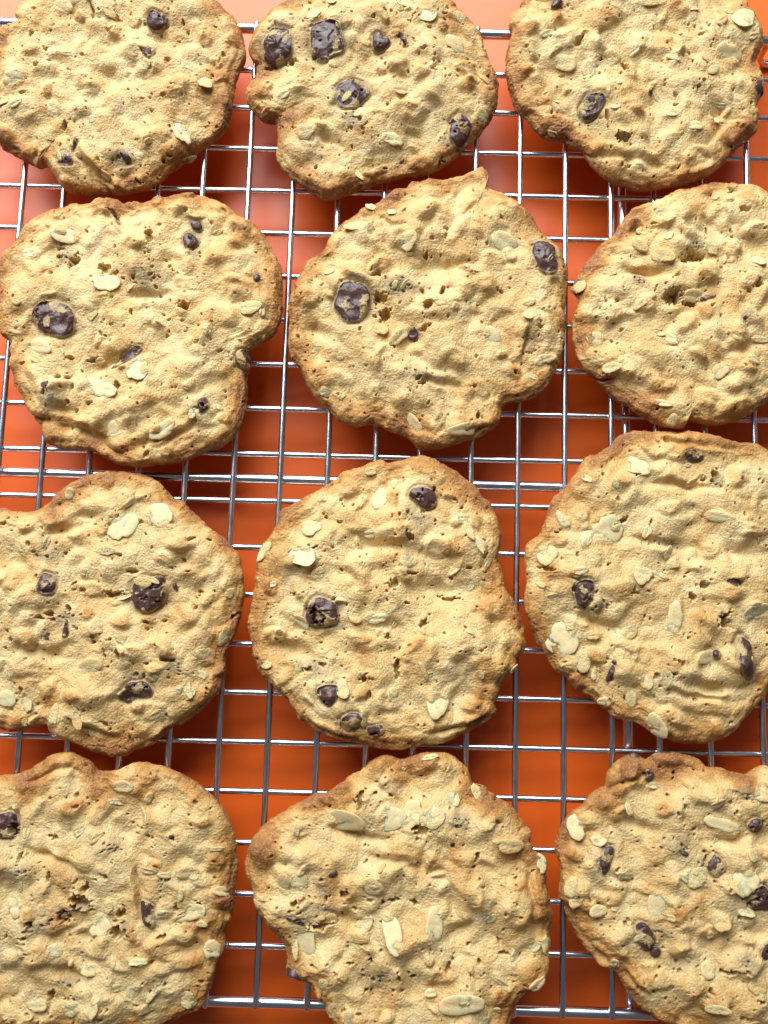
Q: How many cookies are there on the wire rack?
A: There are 12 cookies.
